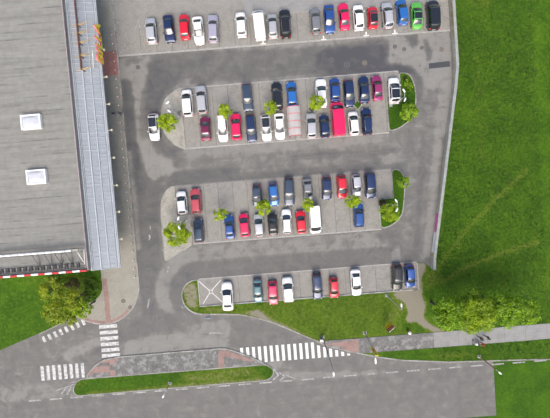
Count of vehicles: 69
